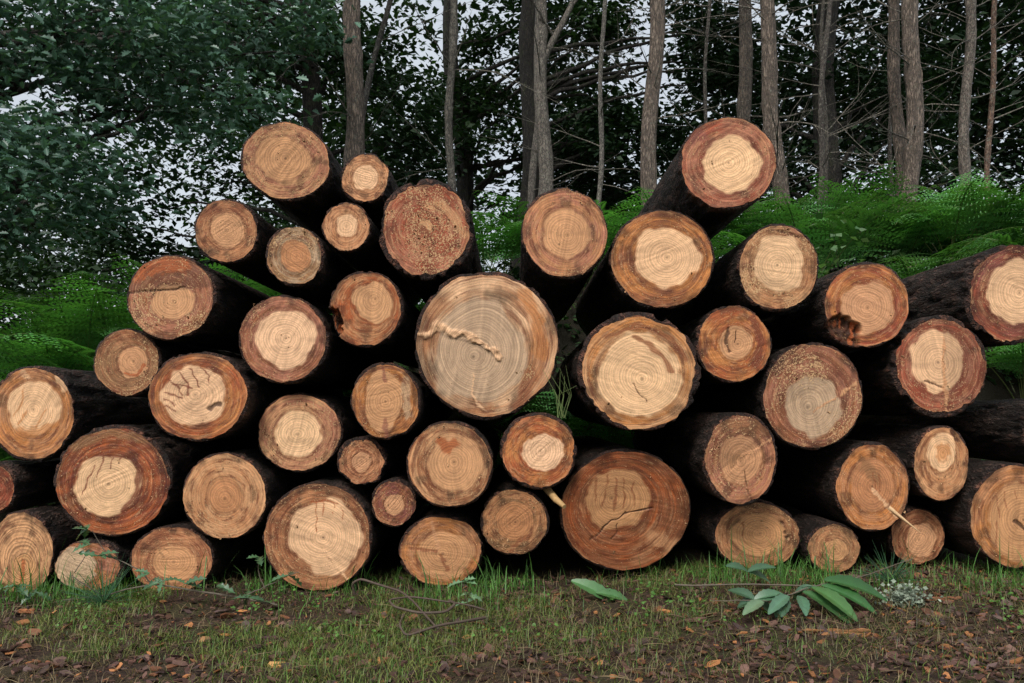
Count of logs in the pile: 47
